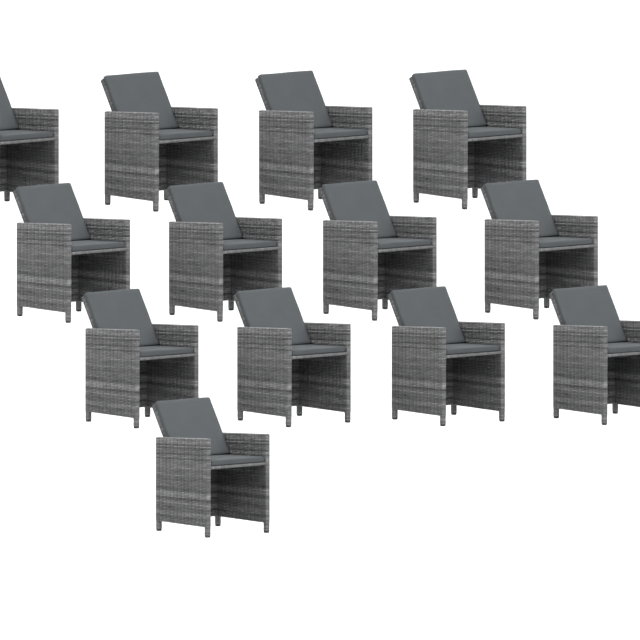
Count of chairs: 13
